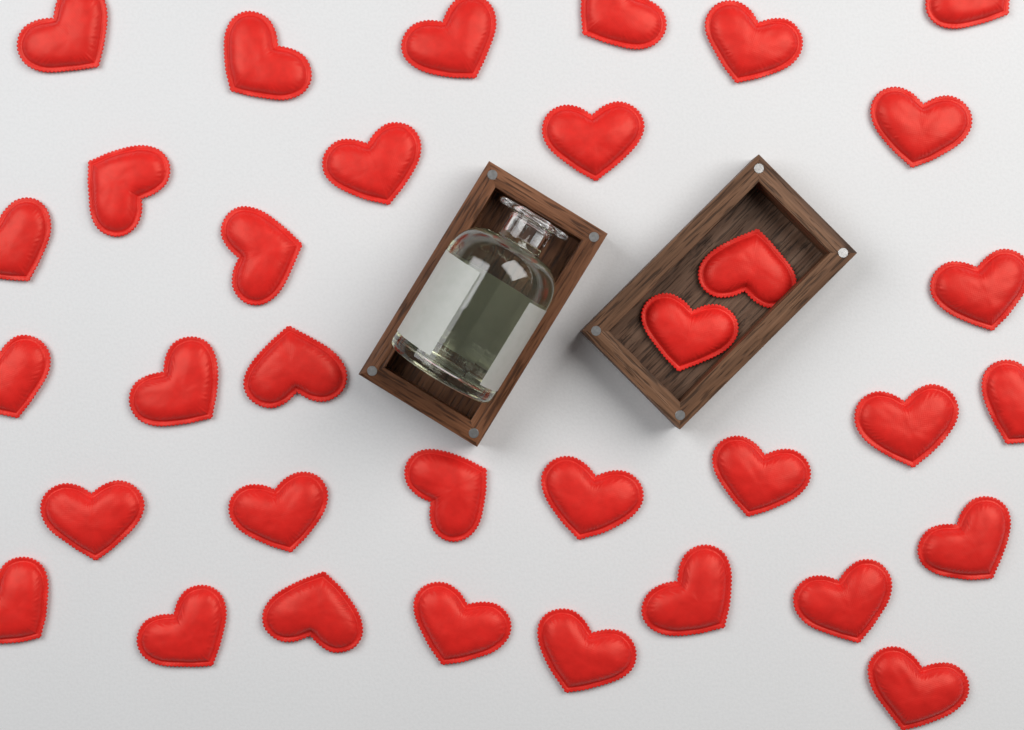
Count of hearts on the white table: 34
